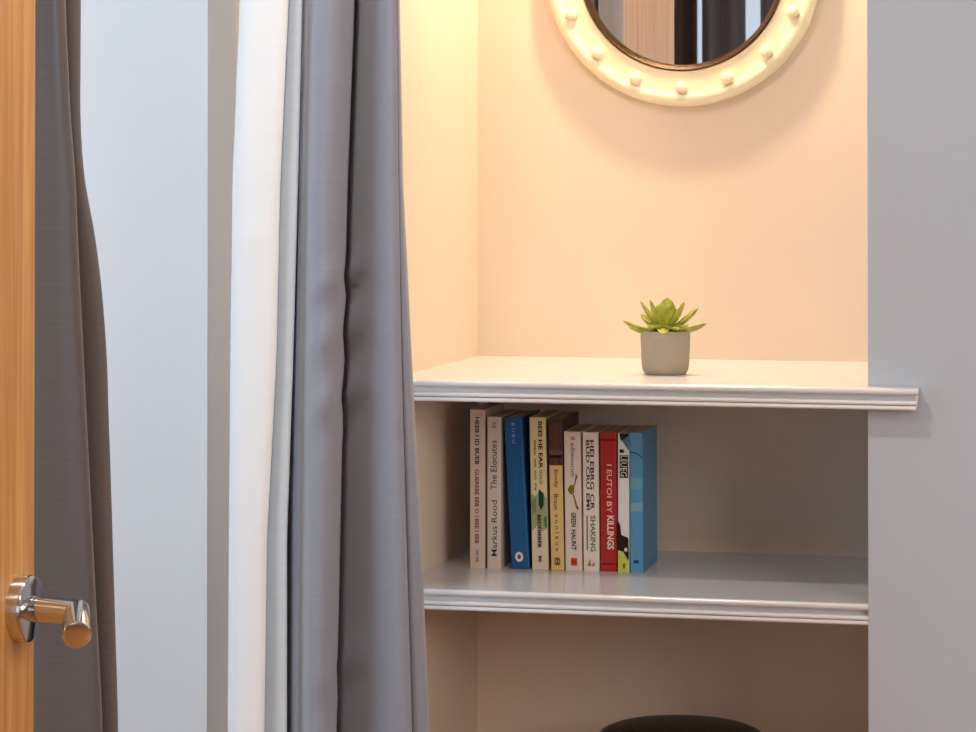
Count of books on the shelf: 10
